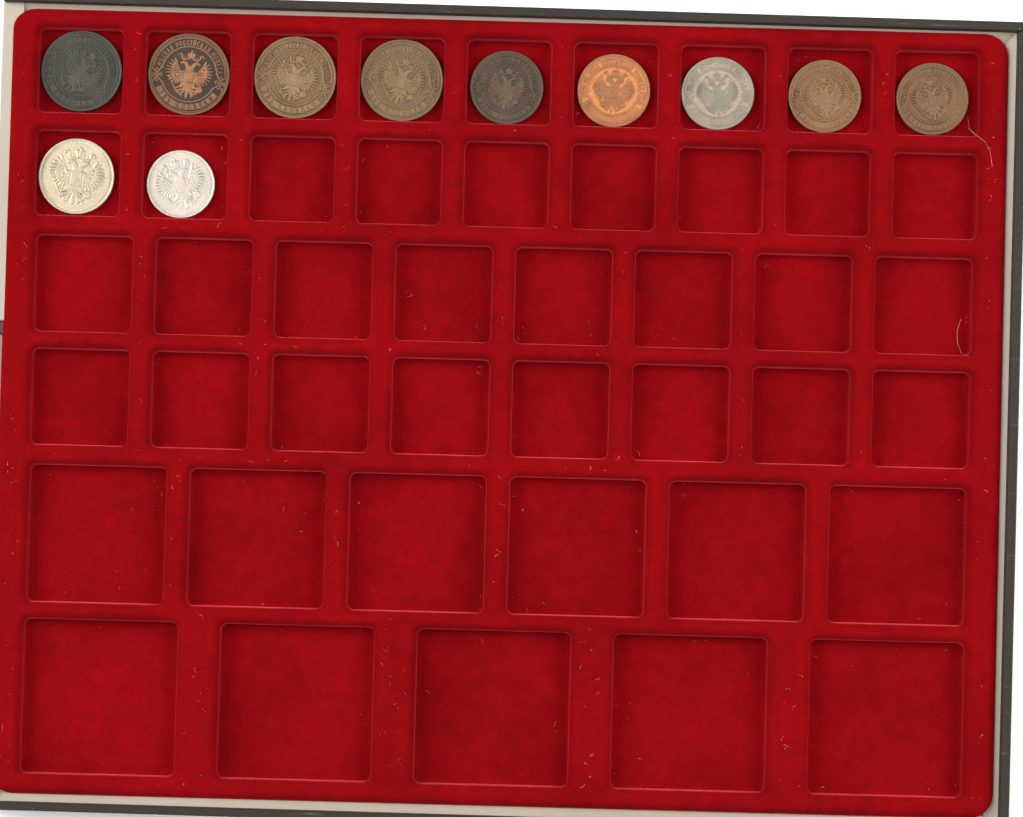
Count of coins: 11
